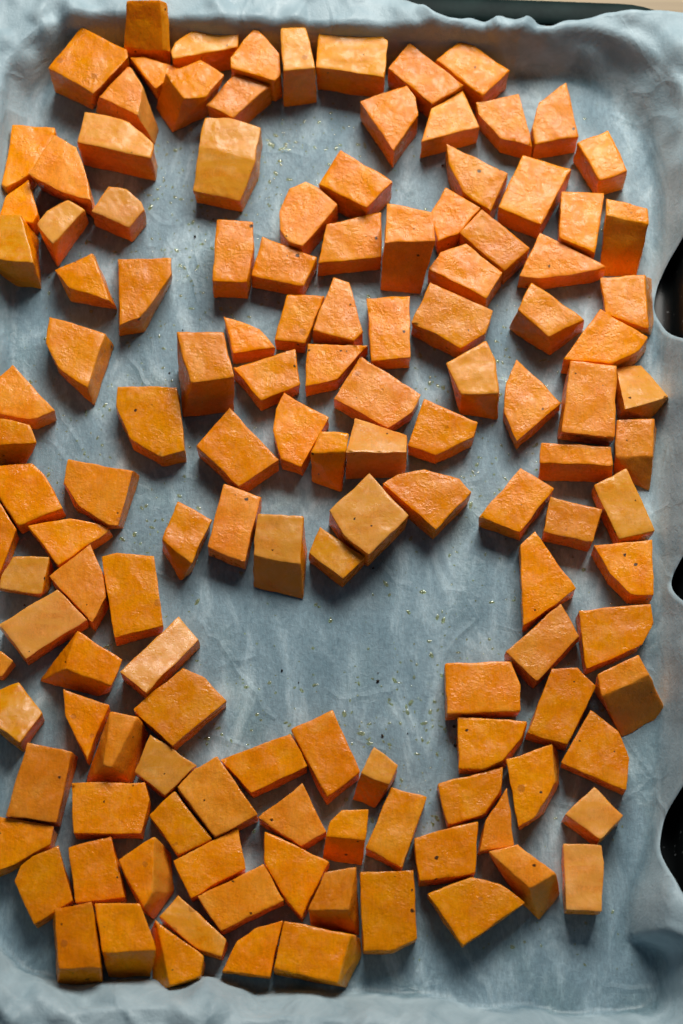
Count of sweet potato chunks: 135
